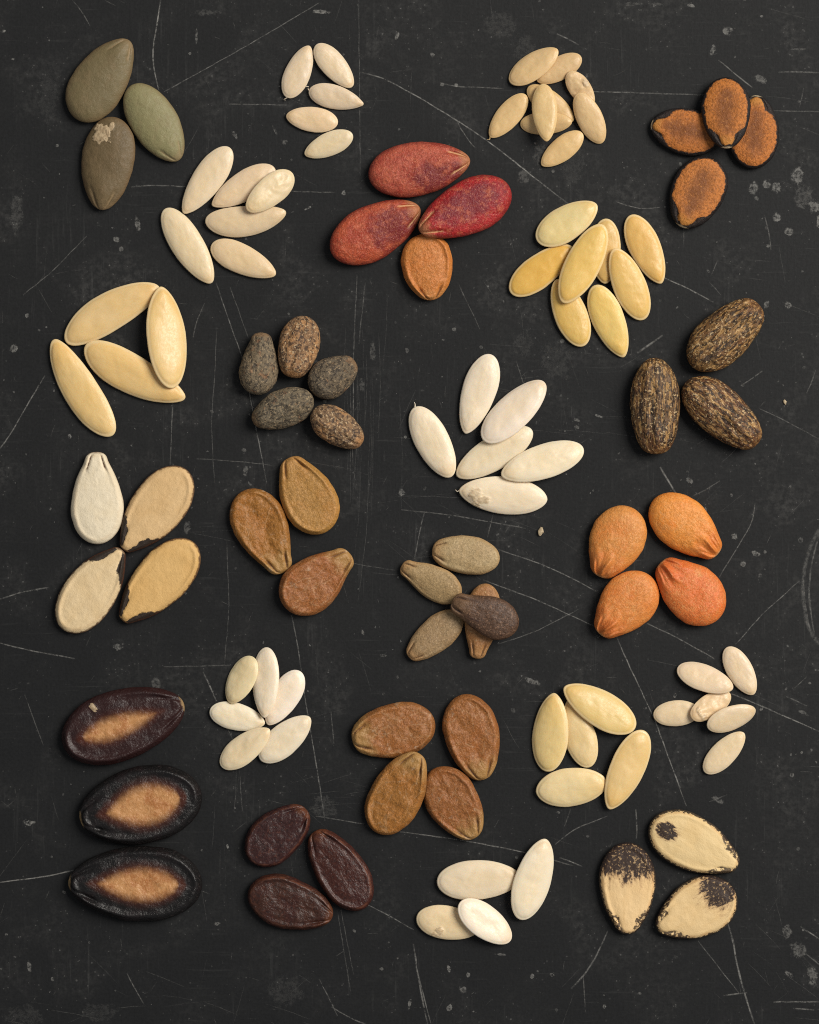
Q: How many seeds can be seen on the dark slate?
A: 107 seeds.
